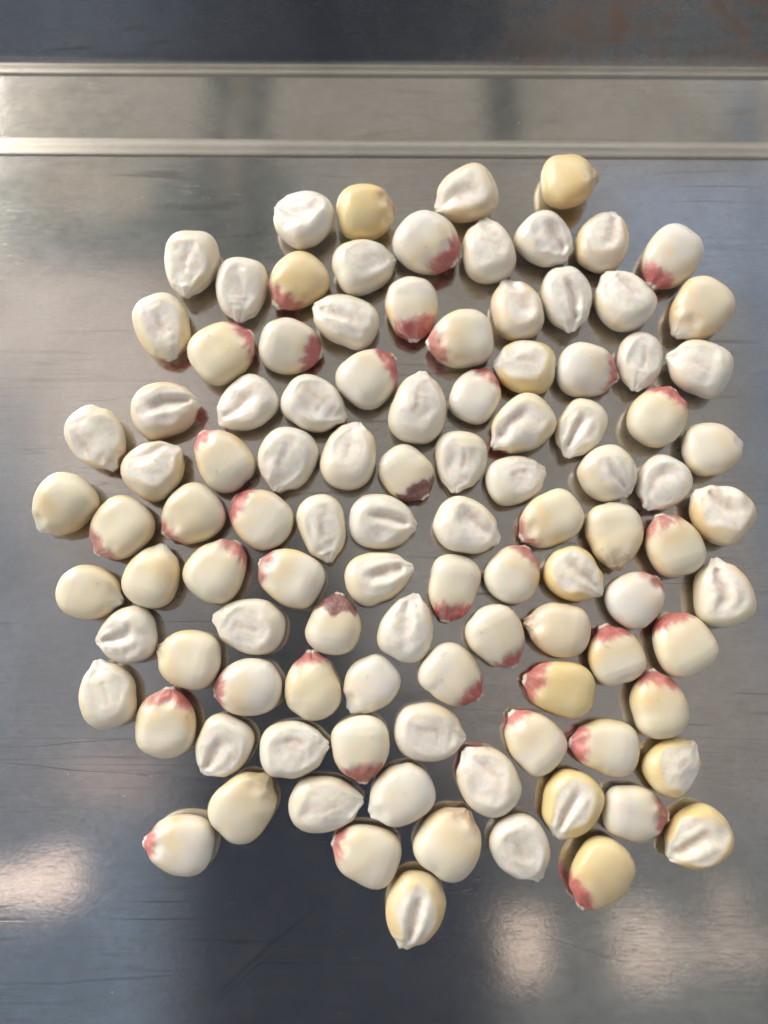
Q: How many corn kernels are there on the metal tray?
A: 105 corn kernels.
